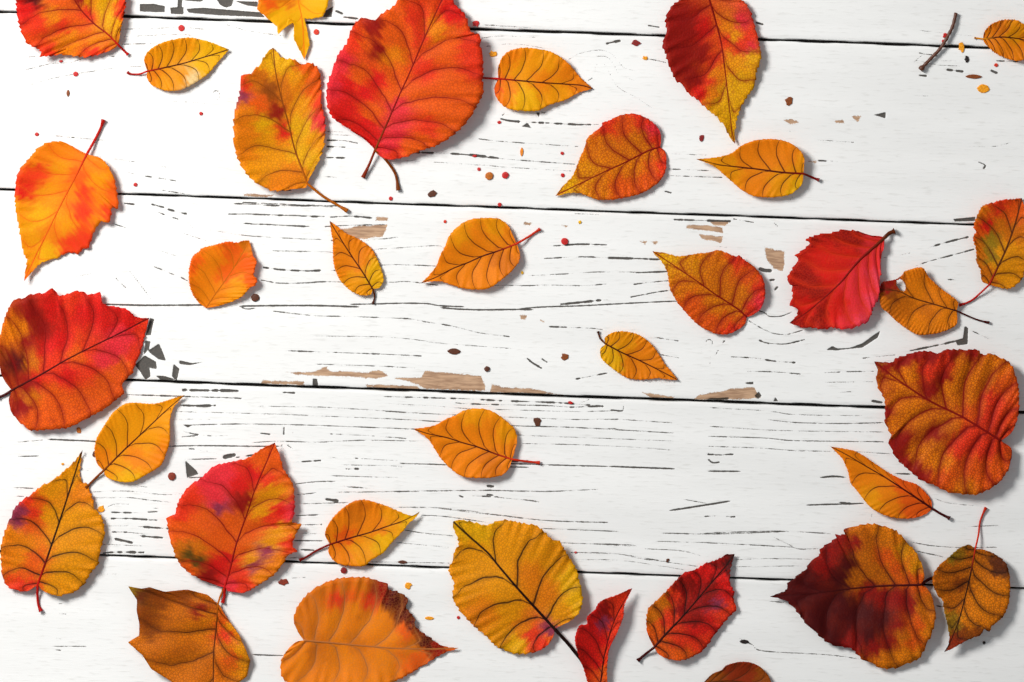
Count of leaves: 35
